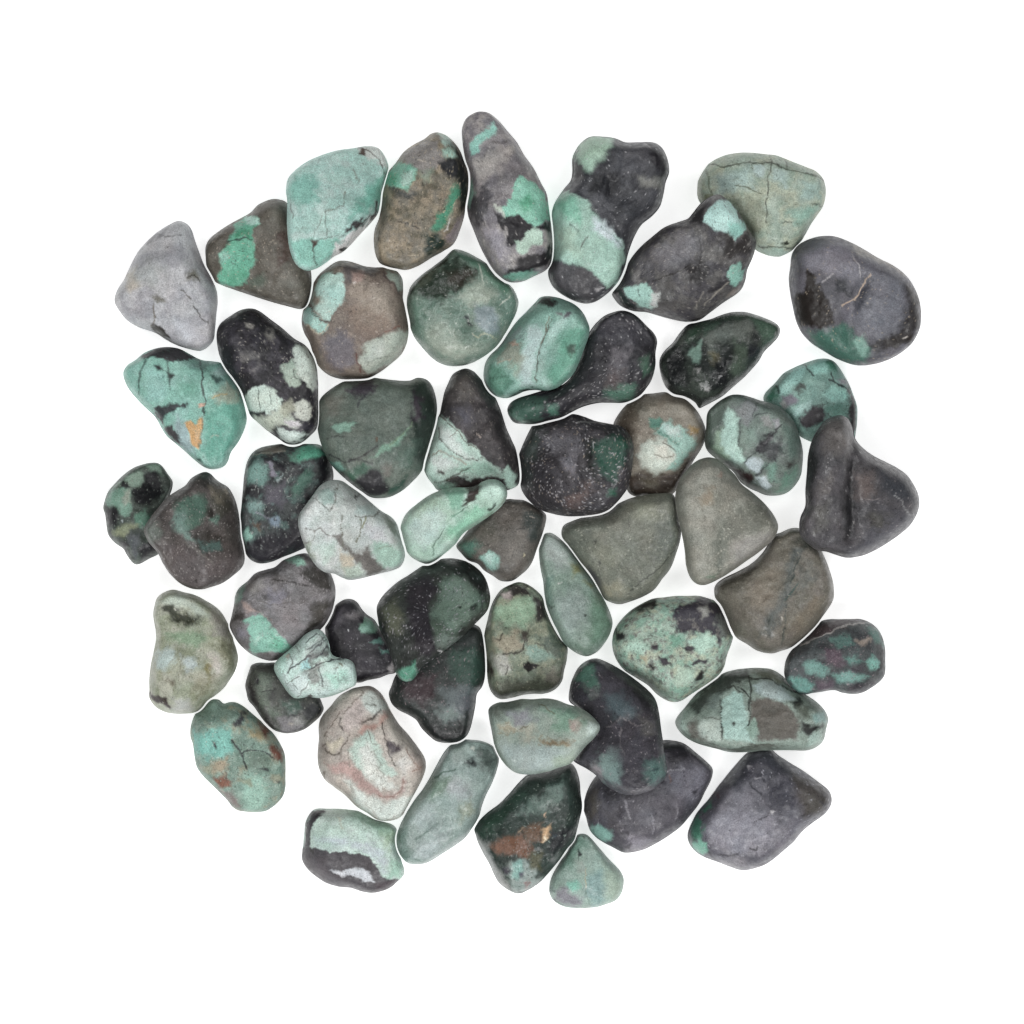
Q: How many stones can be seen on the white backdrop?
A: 54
